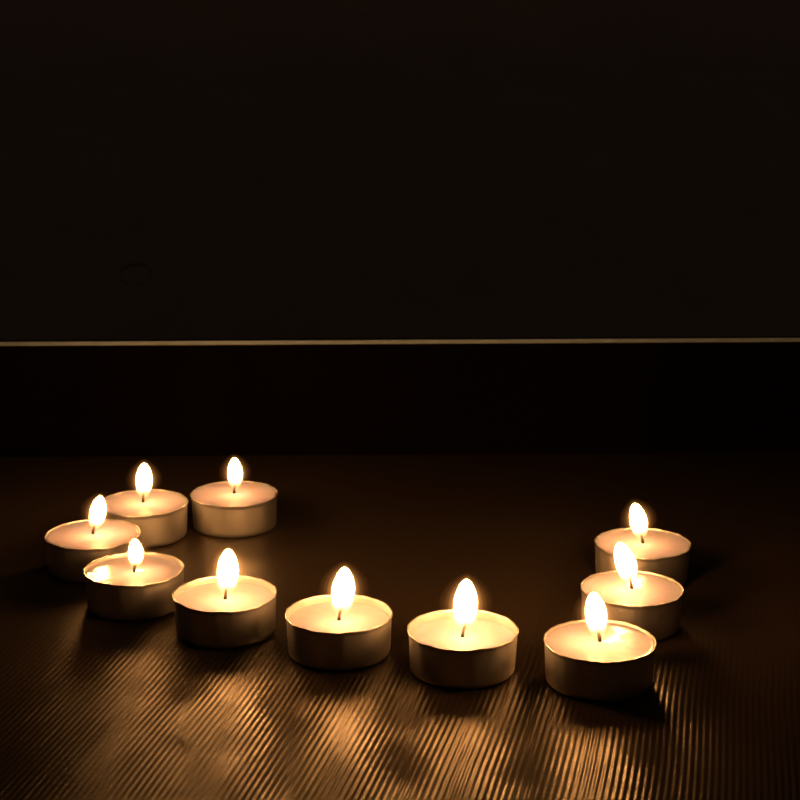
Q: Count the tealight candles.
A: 10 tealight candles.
